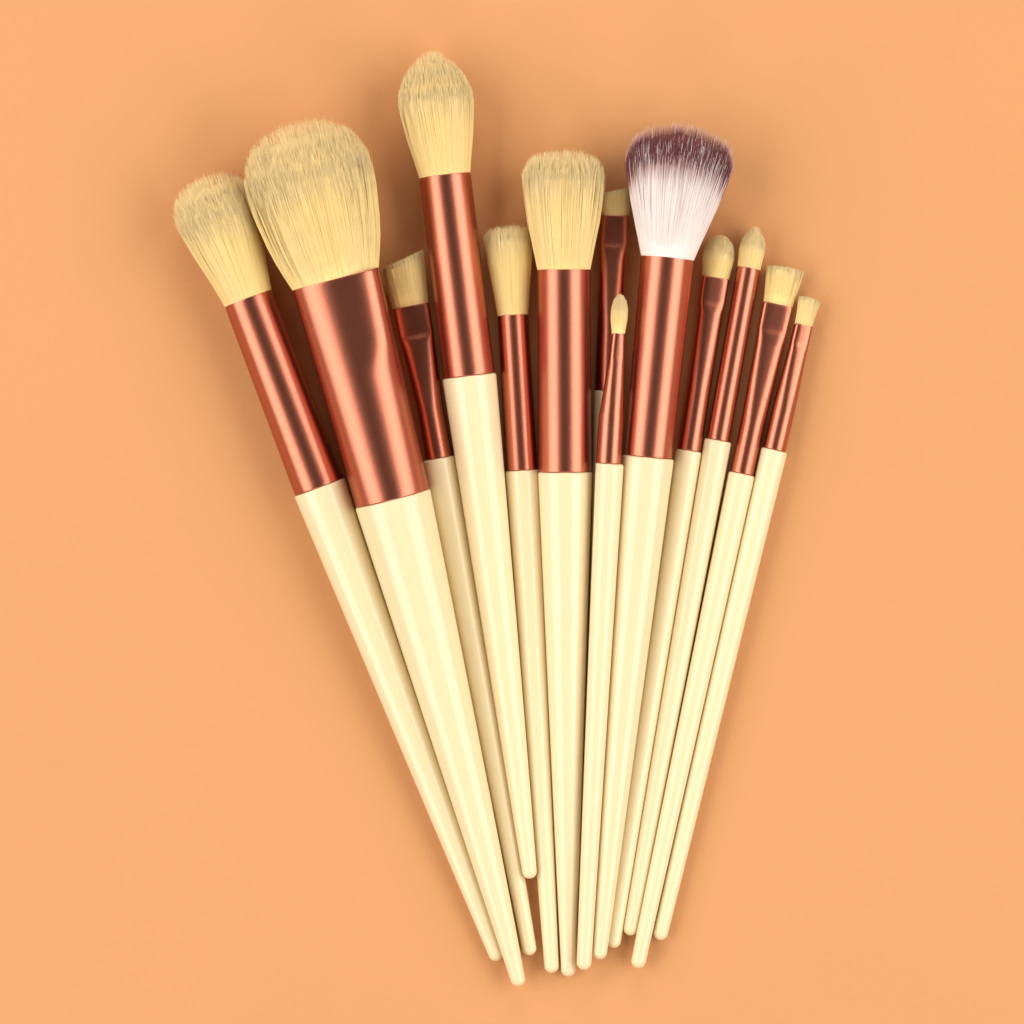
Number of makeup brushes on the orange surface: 13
